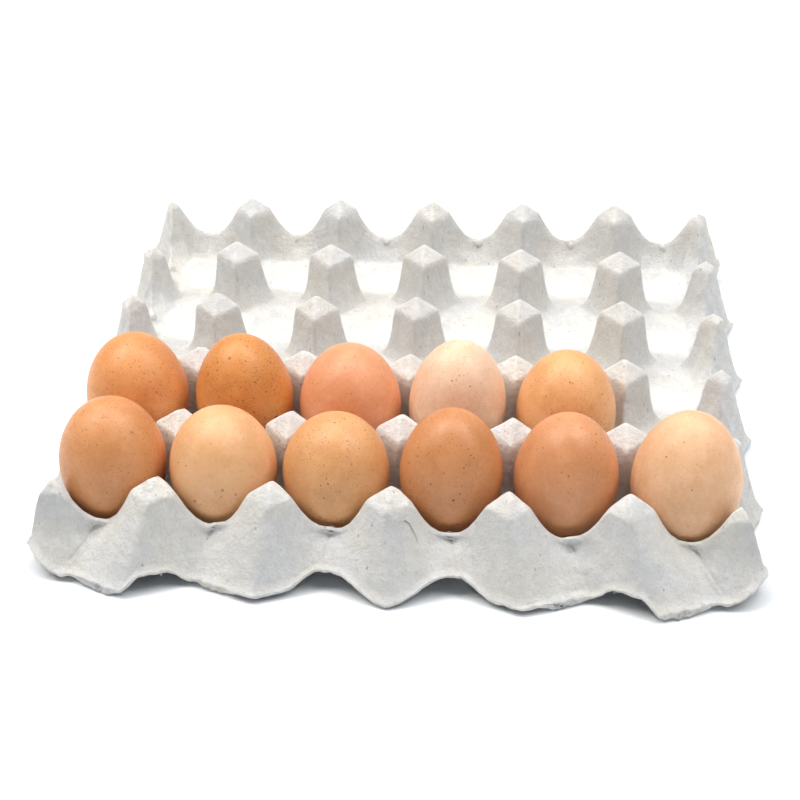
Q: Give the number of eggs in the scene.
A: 11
